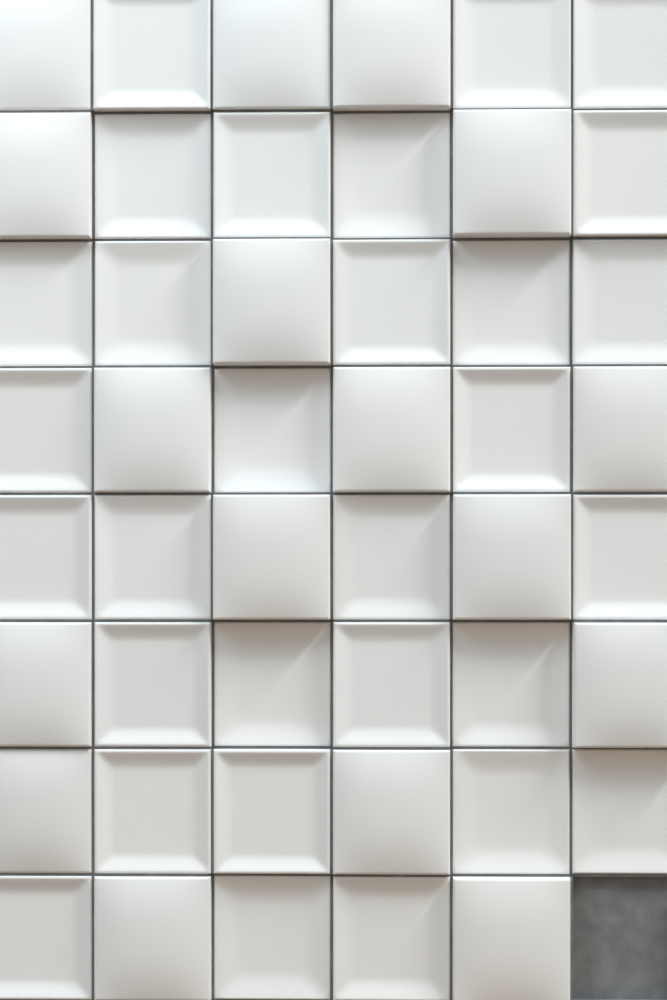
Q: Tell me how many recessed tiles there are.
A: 30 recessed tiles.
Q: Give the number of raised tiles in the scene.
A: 17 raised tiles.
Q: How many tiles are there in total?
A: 47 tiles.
